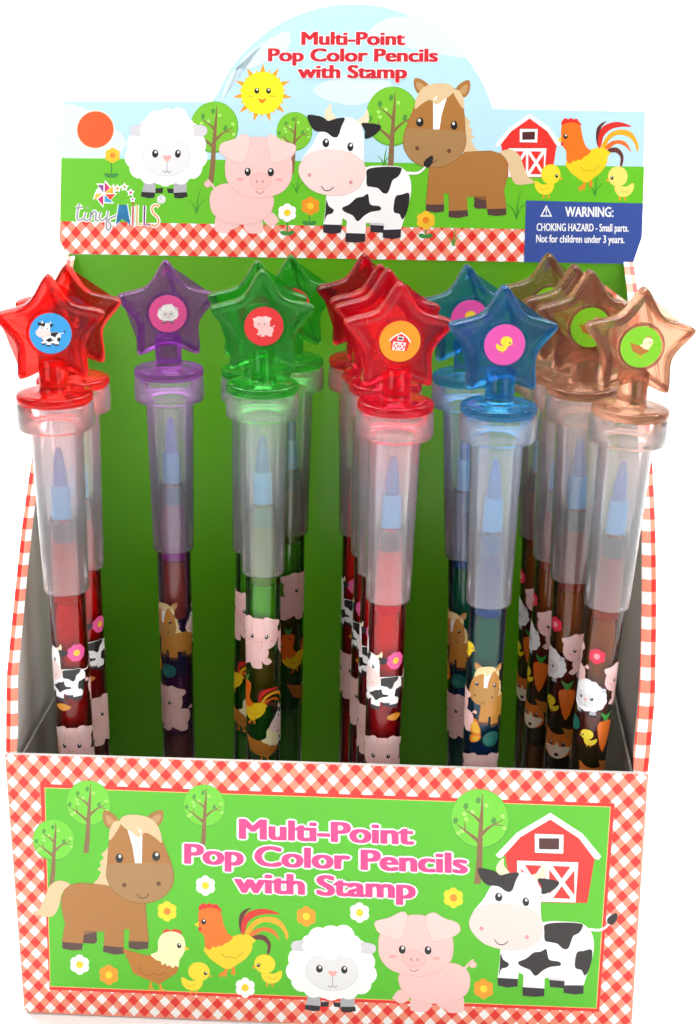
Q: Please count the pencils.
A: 16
